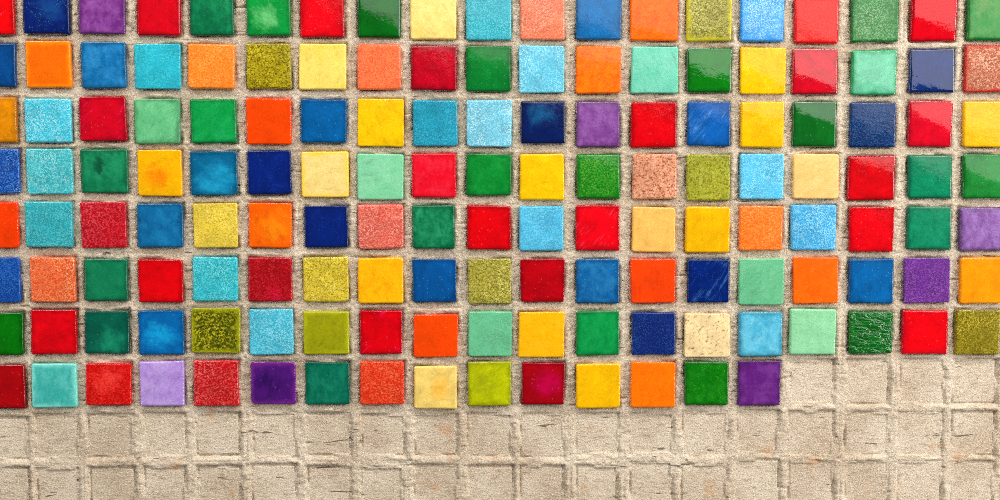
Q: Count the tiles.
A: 148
